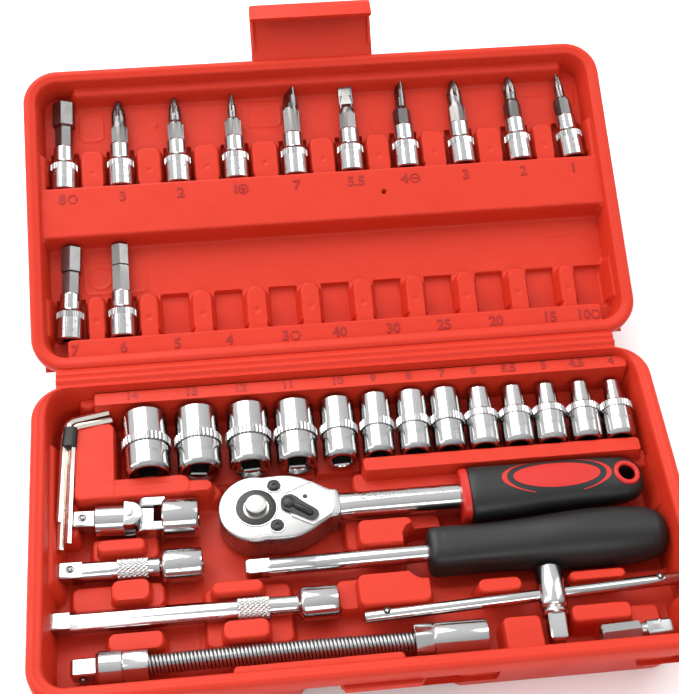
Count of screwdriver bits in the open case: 12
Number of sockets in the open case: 13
